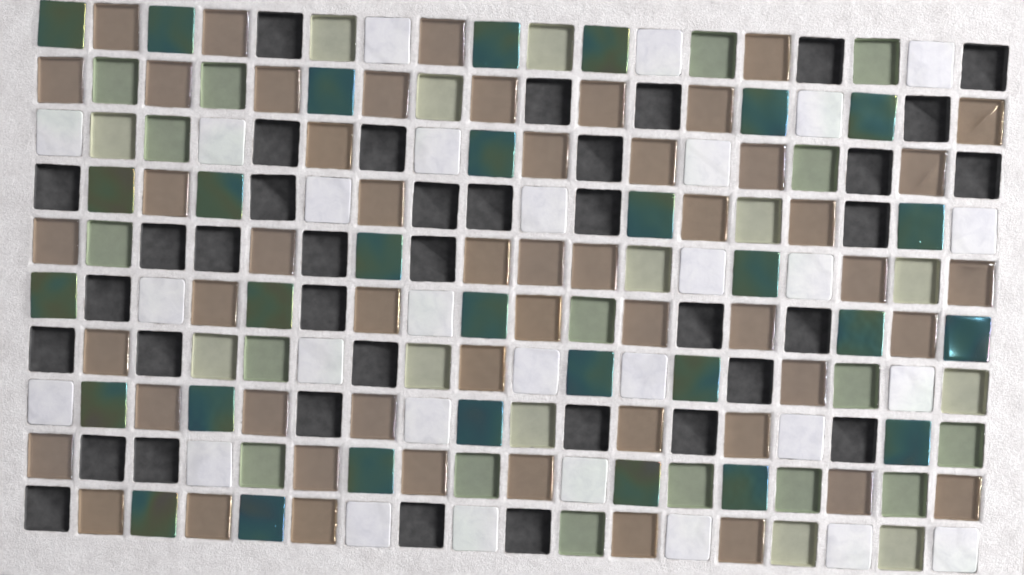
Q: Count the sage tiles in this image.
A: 30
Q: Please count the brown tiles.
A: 53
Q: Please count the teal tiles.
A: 30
